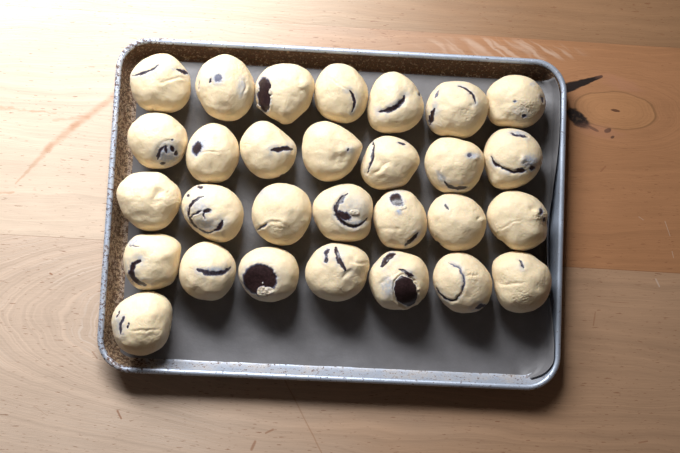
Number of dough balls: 29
